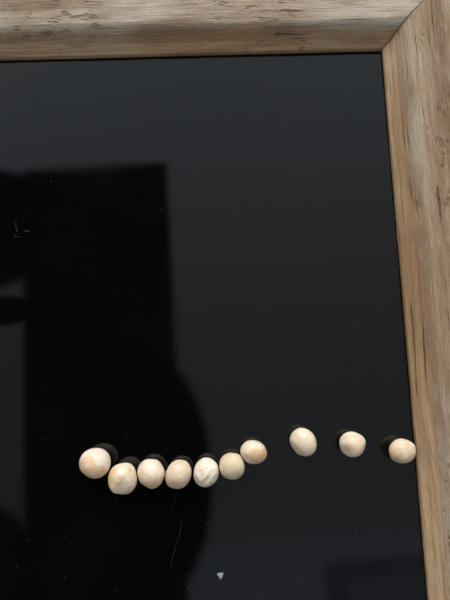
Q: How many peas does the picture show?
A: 10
